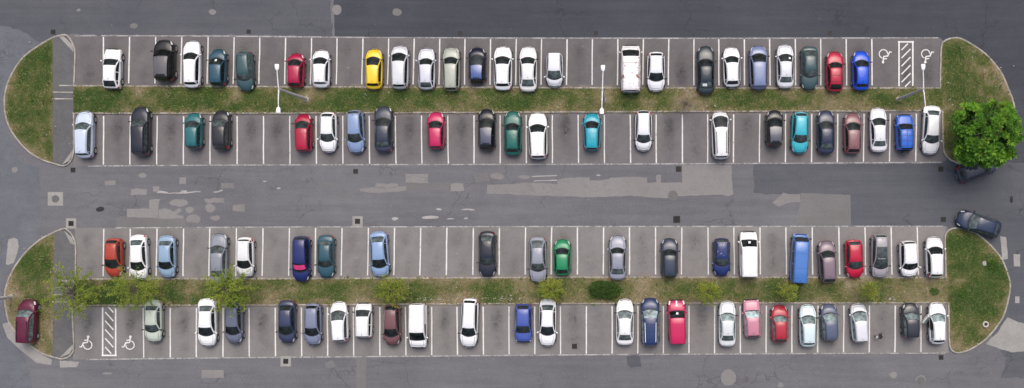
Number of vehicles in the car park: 93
